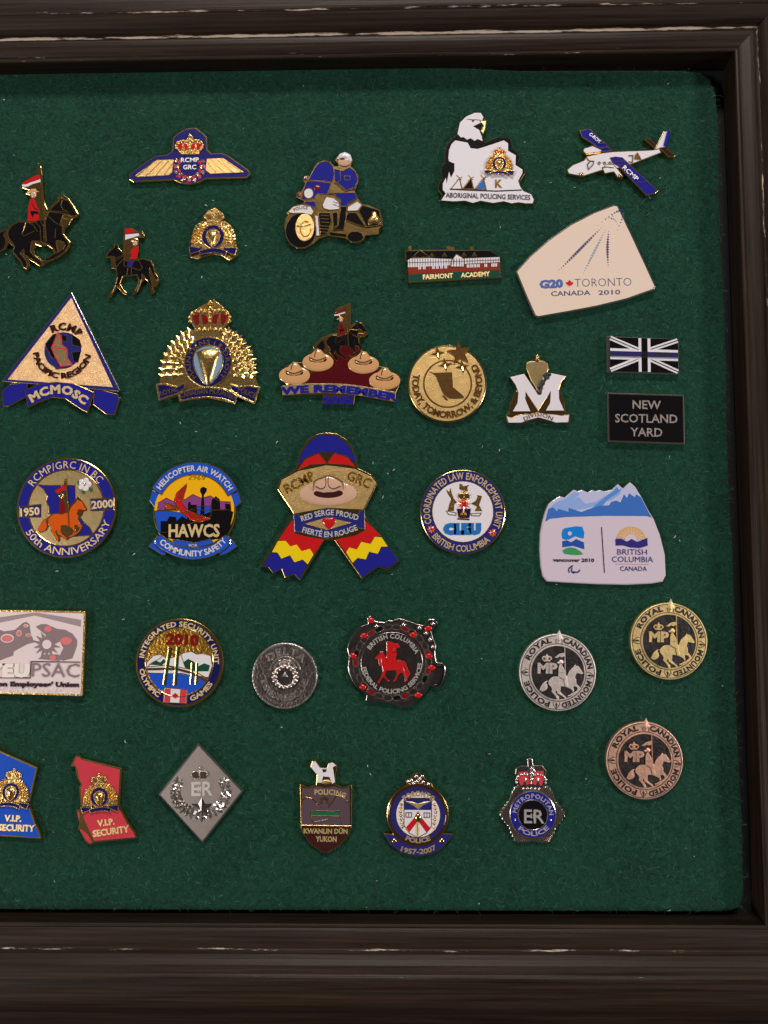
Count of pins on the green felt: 34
